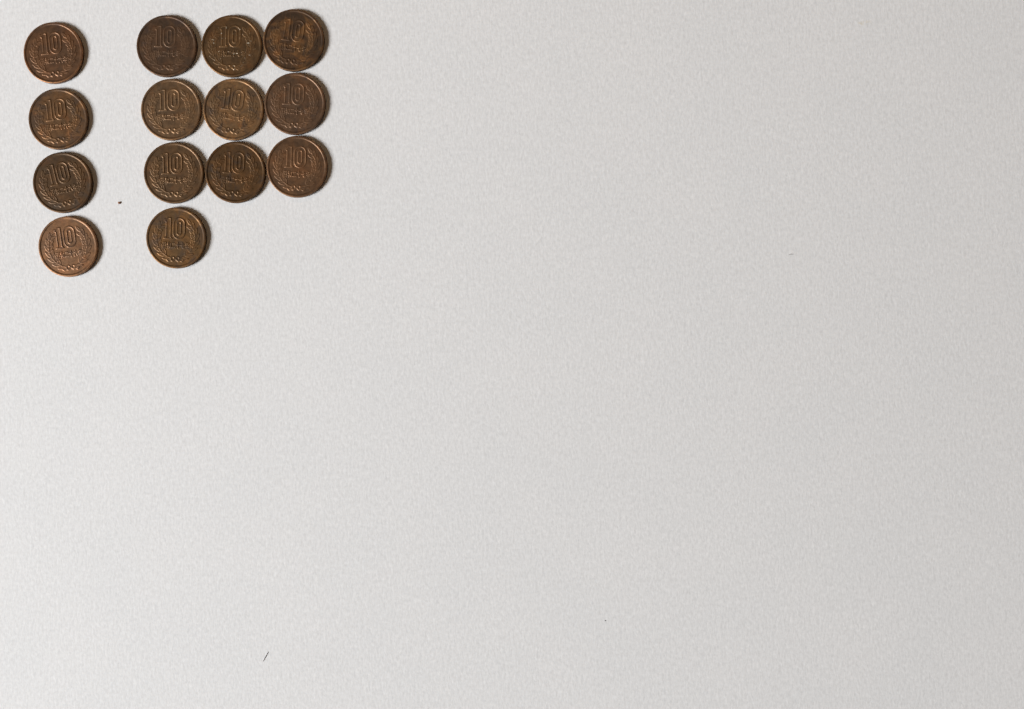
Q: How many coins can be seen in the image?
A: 14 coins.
